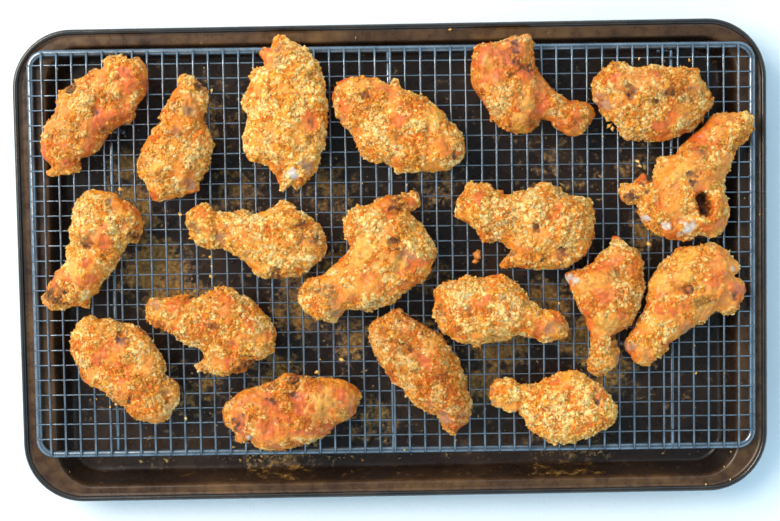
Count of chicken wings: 19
